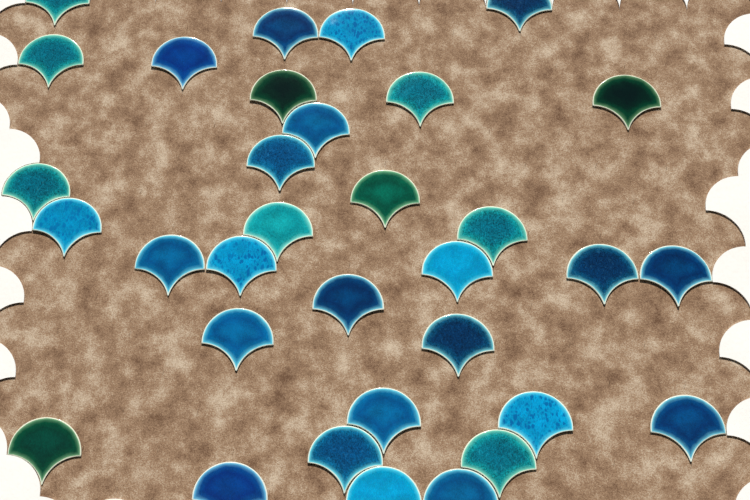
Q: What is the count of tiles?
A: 33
